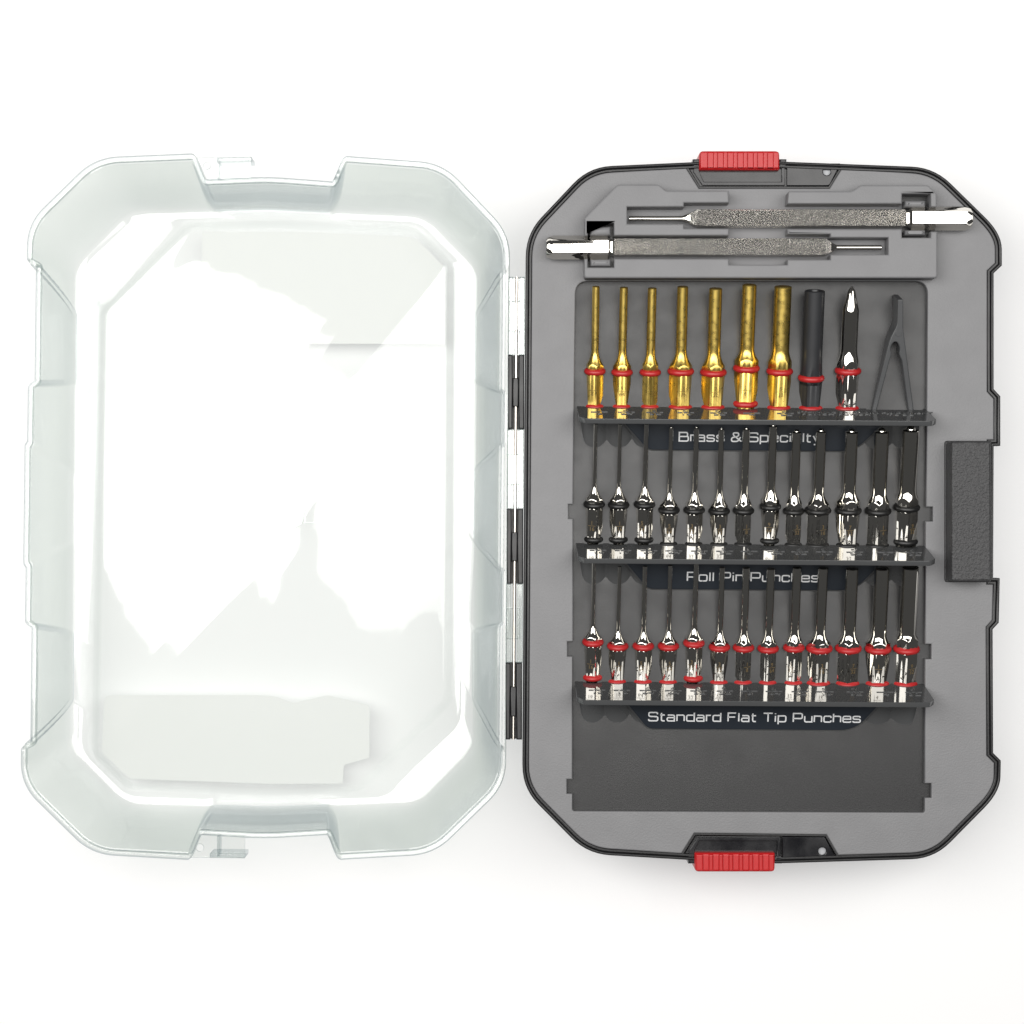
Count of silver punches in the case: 29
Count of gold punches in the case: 7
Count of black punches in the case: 1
